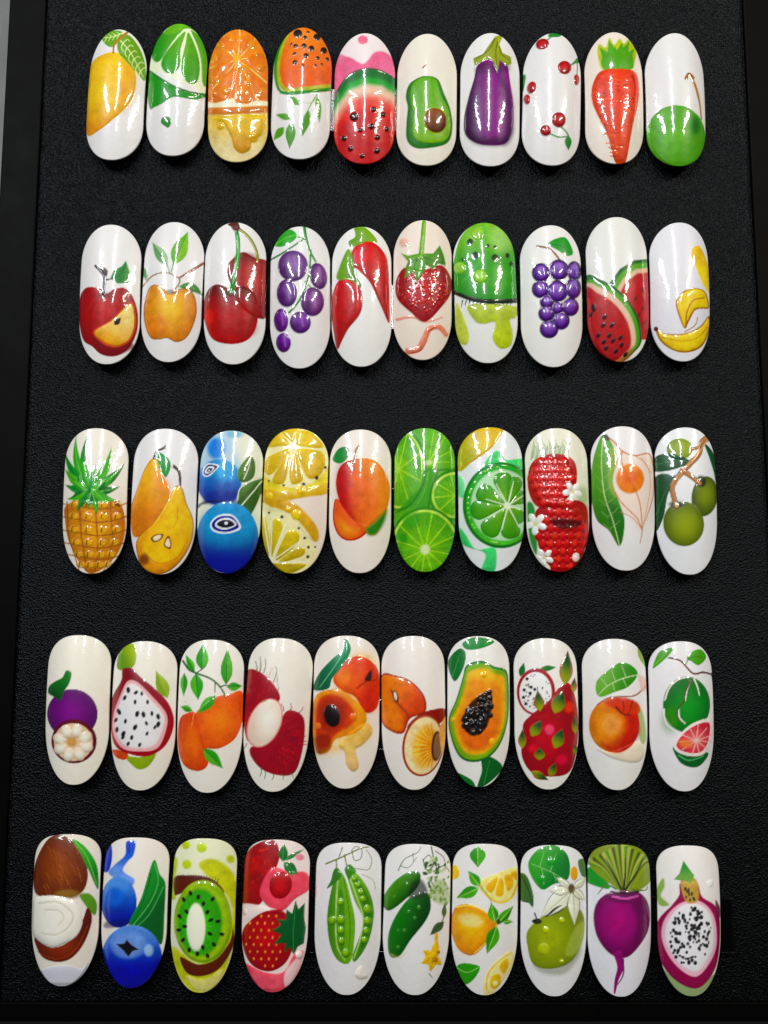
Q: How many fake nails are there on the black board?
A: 50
